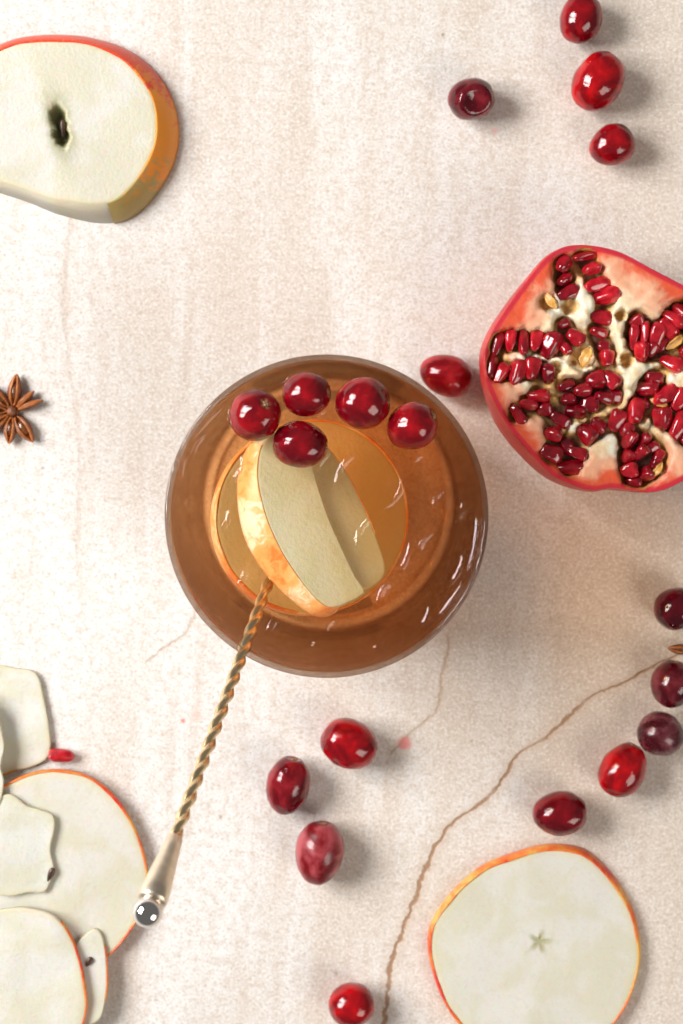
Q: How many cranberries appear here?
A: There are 19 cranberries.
